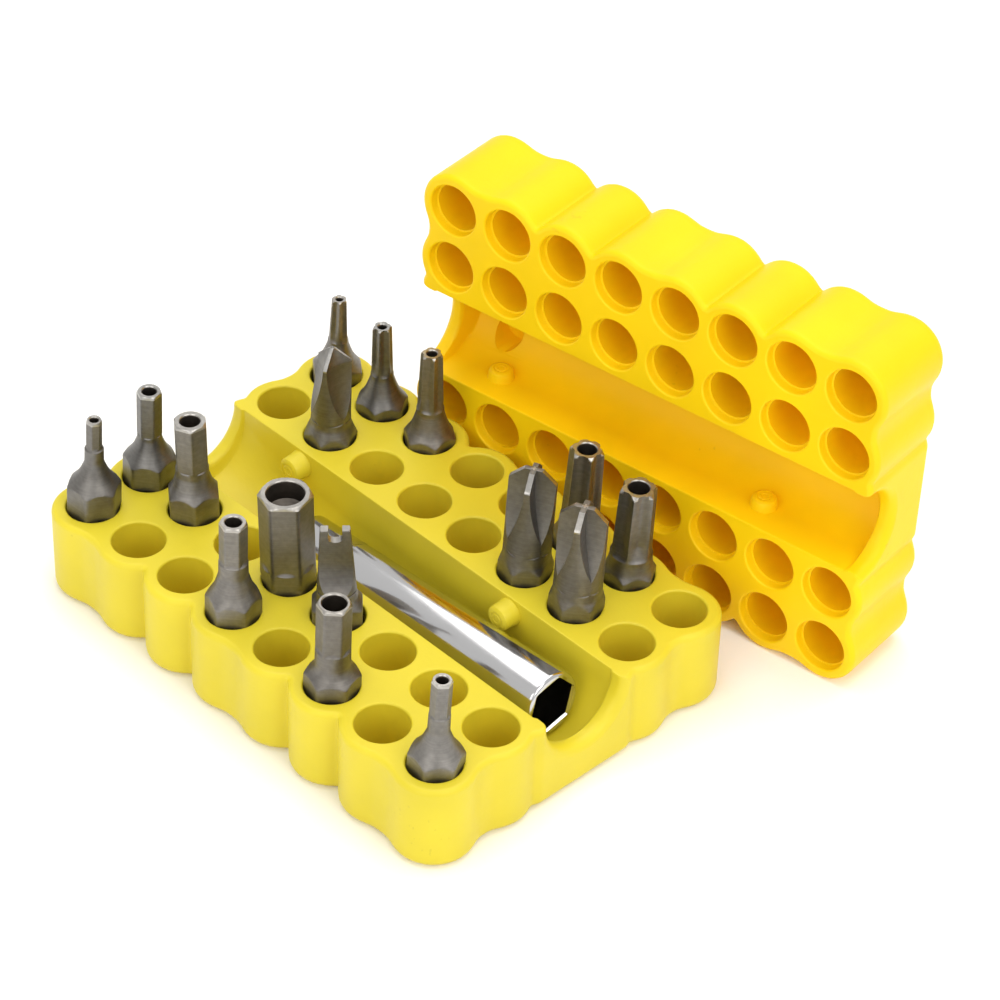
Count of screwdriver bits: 16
